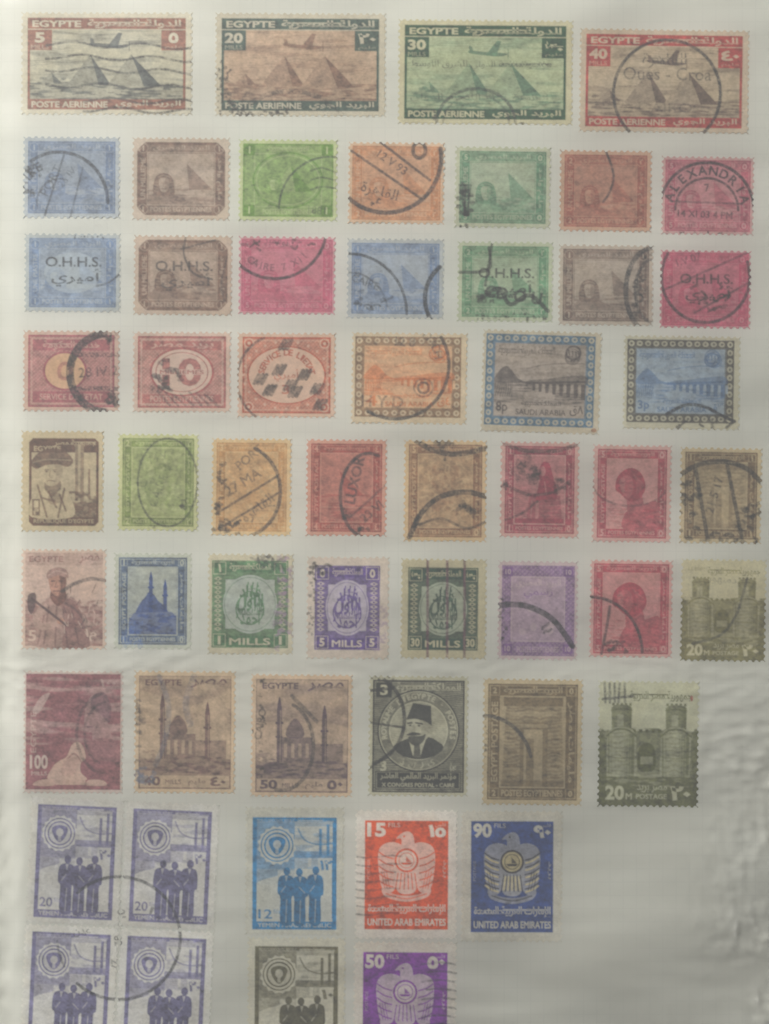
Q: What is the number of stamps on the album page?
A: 55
